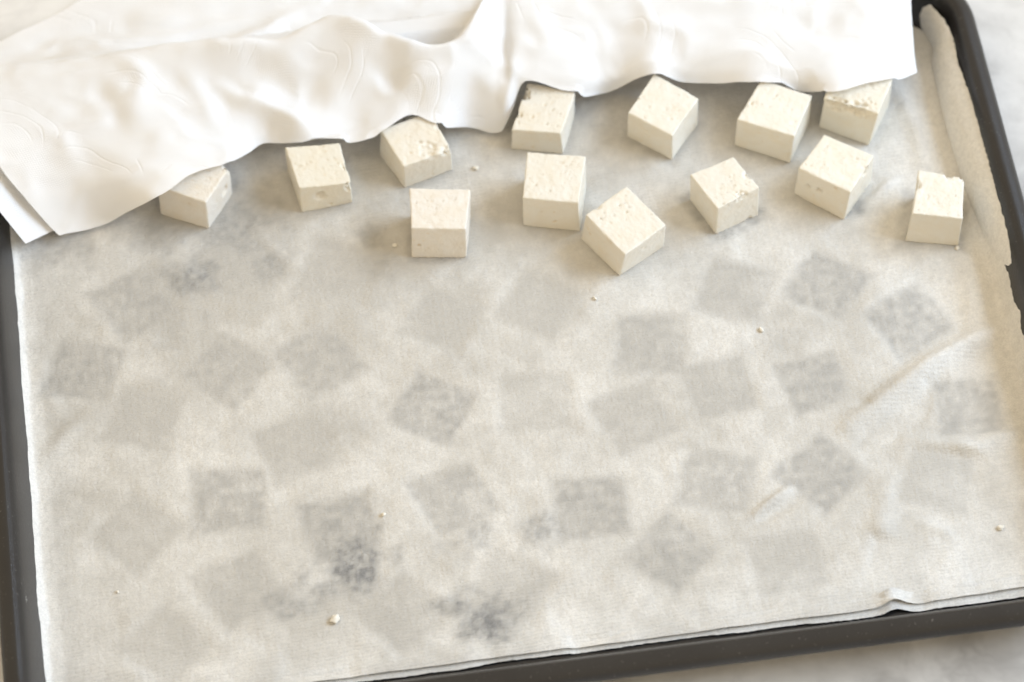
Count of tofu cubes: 13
